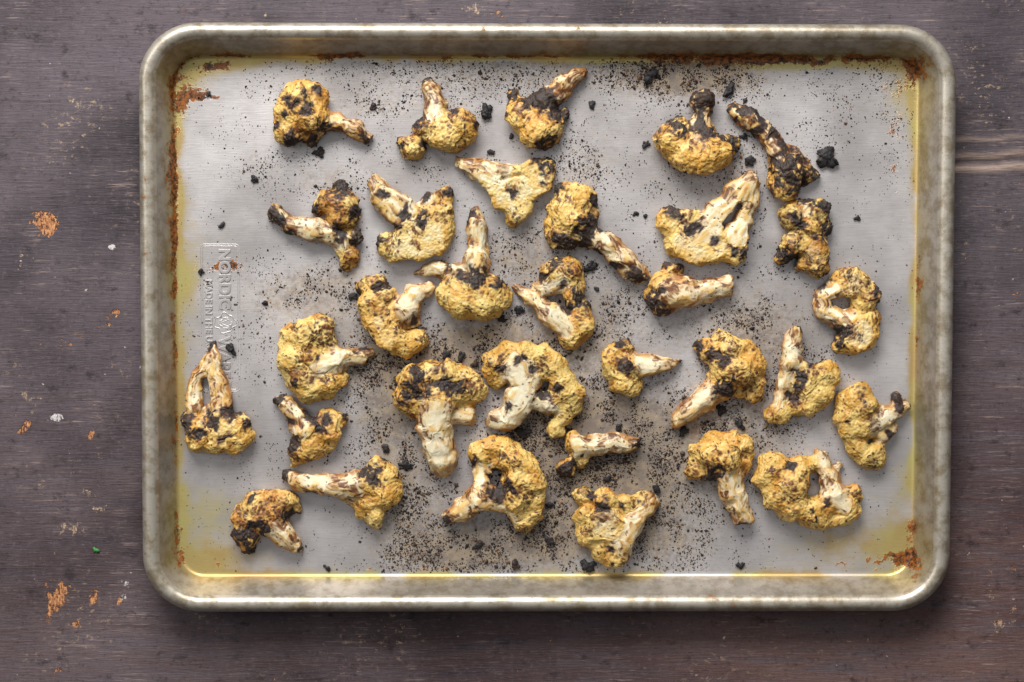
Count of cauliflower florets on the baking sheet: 32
